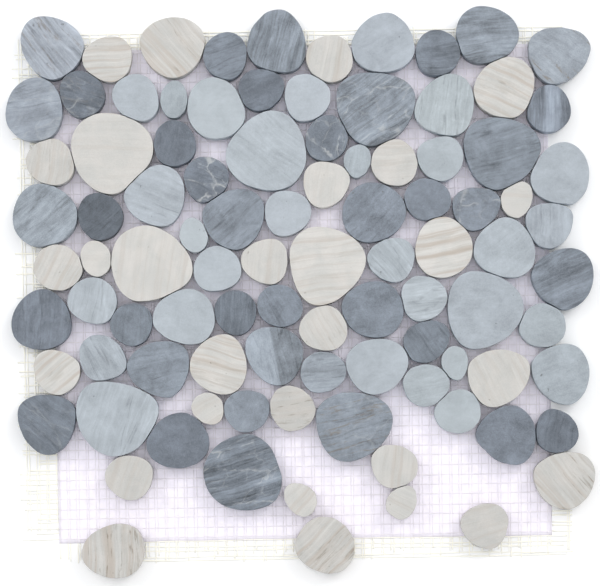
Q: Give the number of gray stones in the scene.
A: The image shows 67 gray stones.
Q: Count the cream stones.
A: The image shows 29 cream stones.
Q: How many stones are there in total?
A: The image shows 96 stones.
